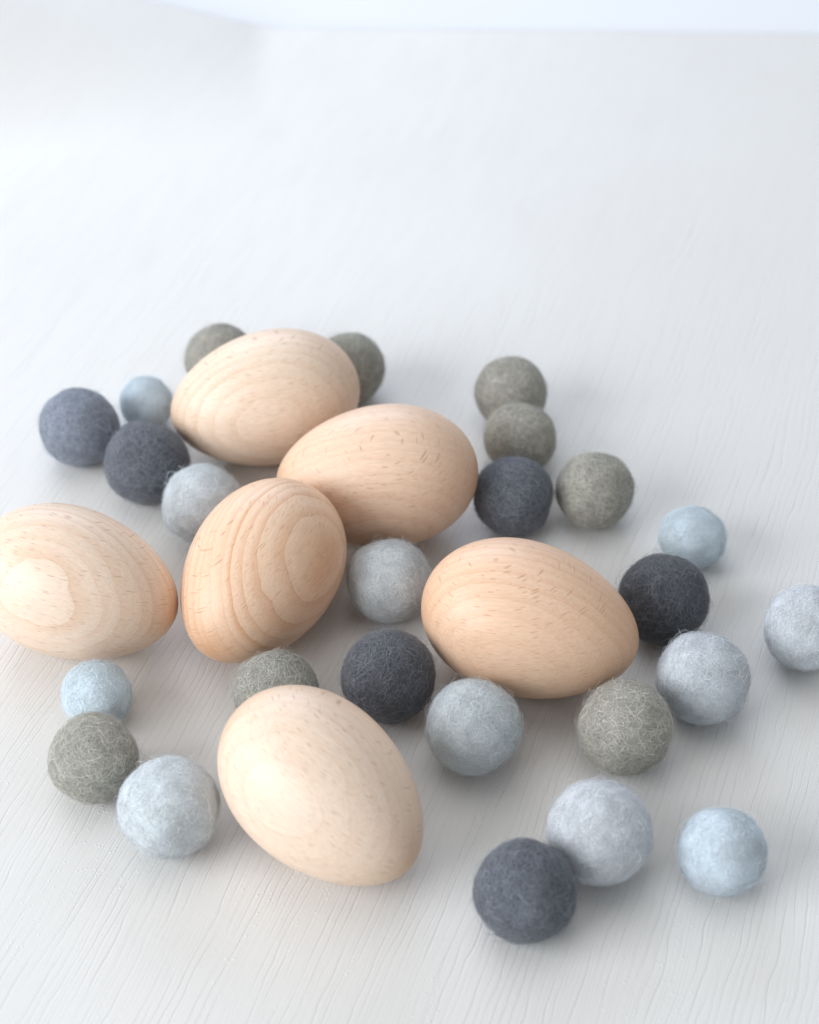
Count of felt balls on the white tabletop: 25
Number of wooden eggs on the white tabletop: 6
